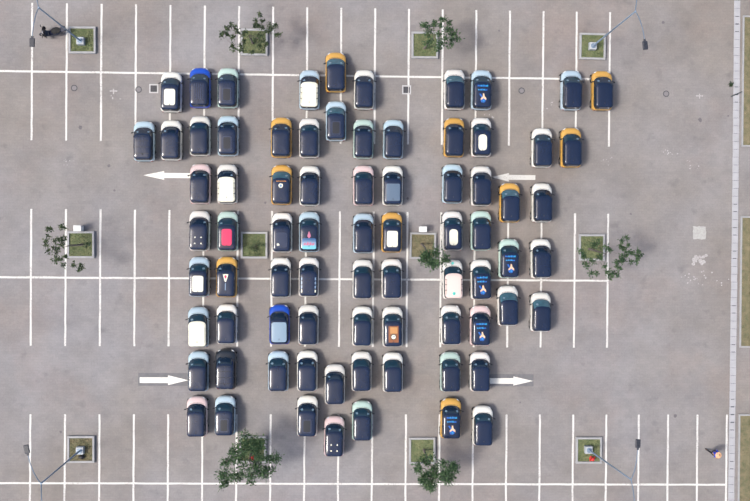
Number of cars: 77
